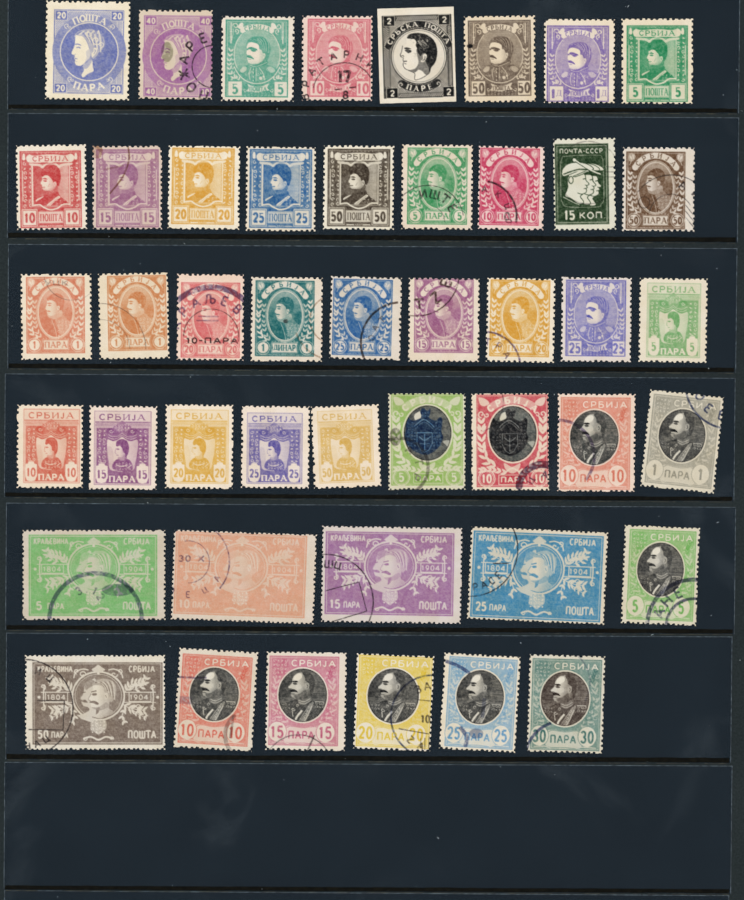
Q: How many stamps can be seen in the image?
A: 46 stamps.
